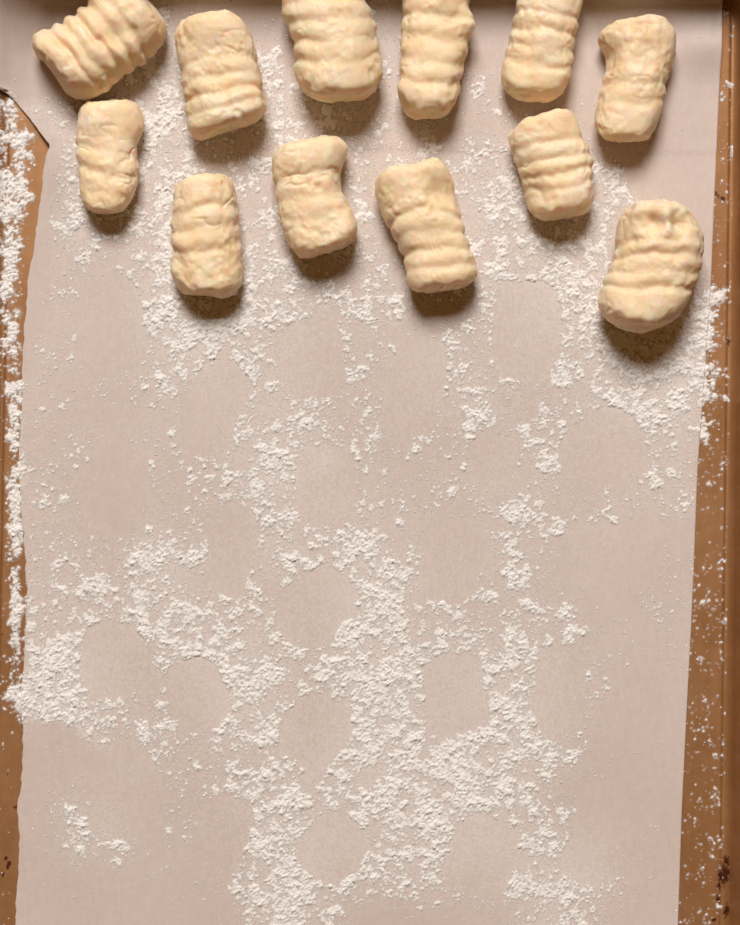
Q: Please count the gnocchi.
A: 12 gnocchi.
